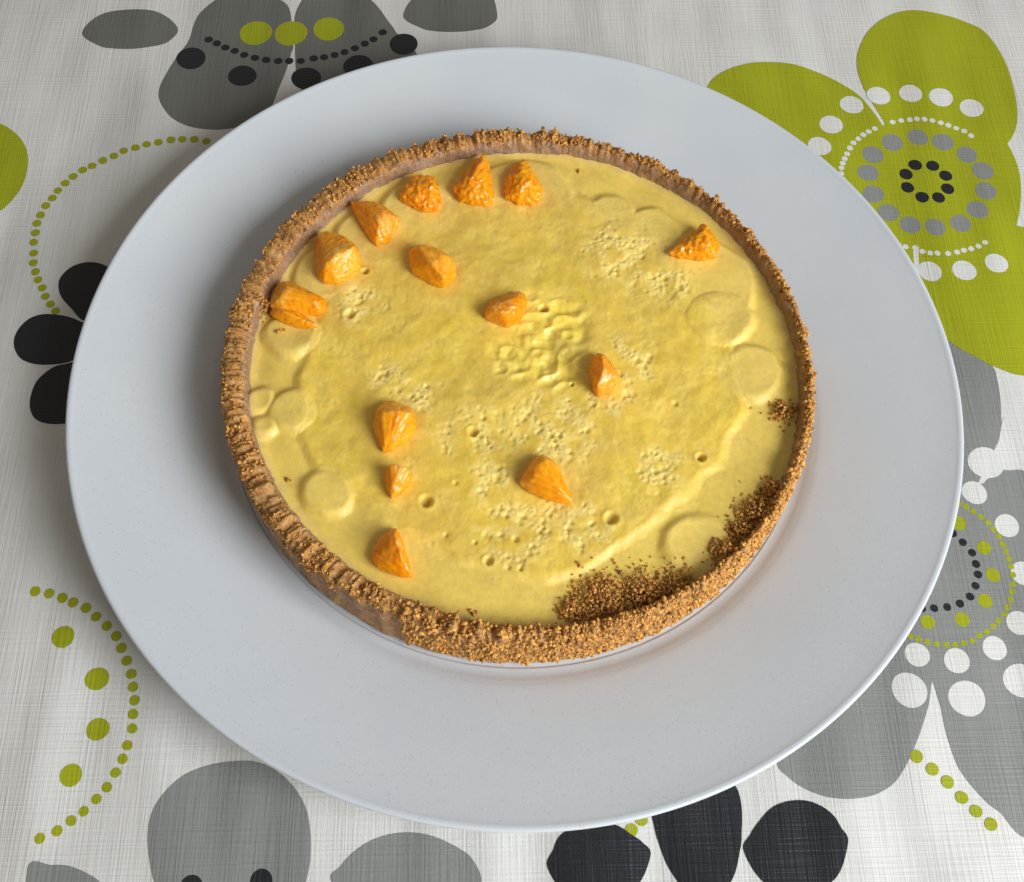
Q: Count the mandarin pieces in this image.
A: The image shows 14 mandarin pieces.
